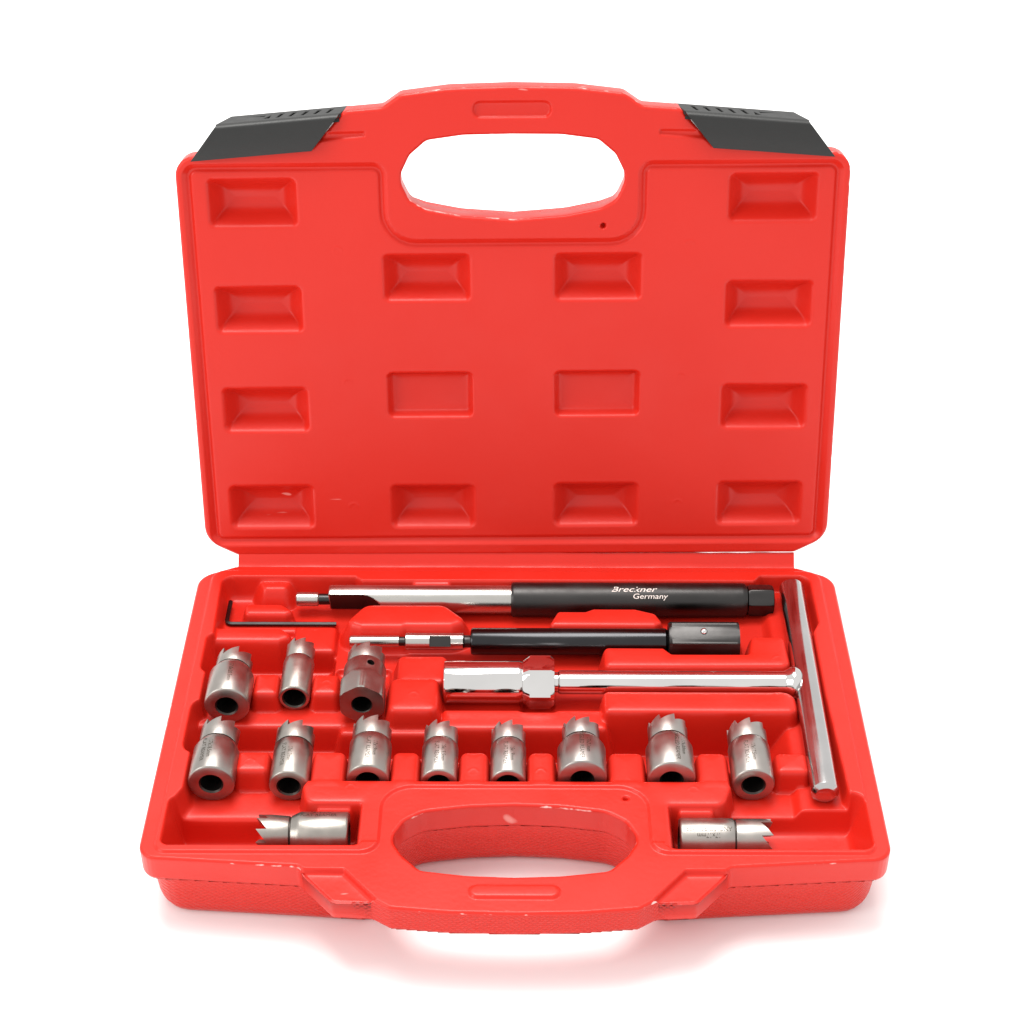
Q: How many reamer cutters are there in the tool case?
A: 13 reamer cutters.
